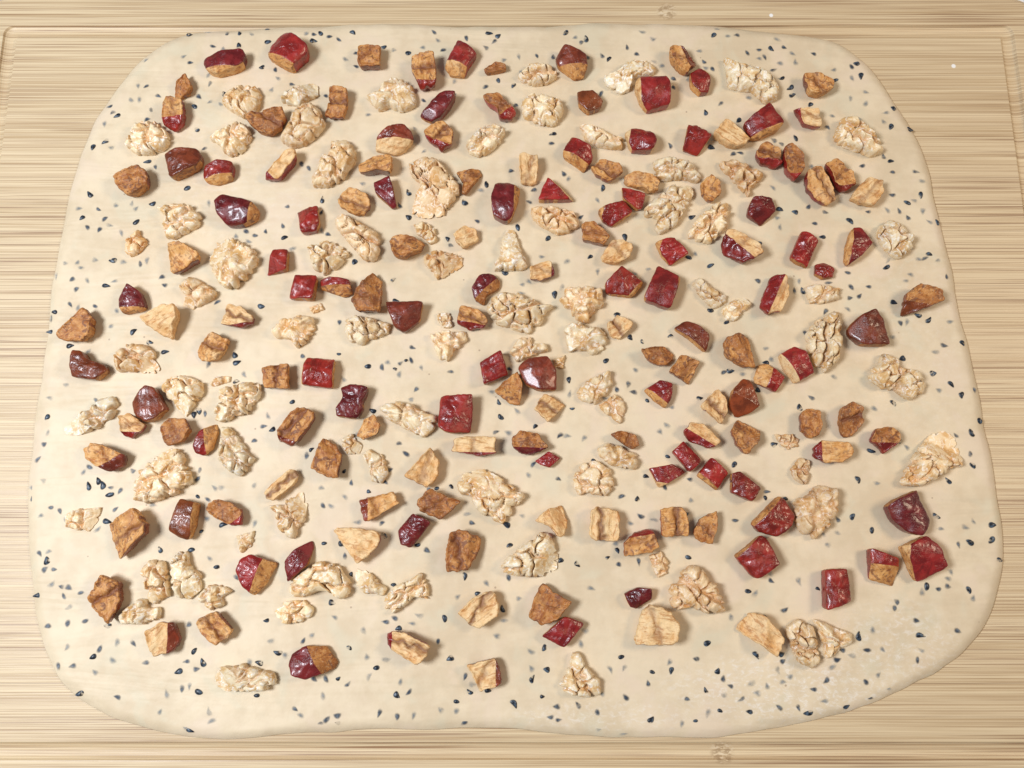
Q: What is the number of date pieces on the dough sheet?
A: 154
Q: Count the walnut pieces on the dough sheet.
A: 82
